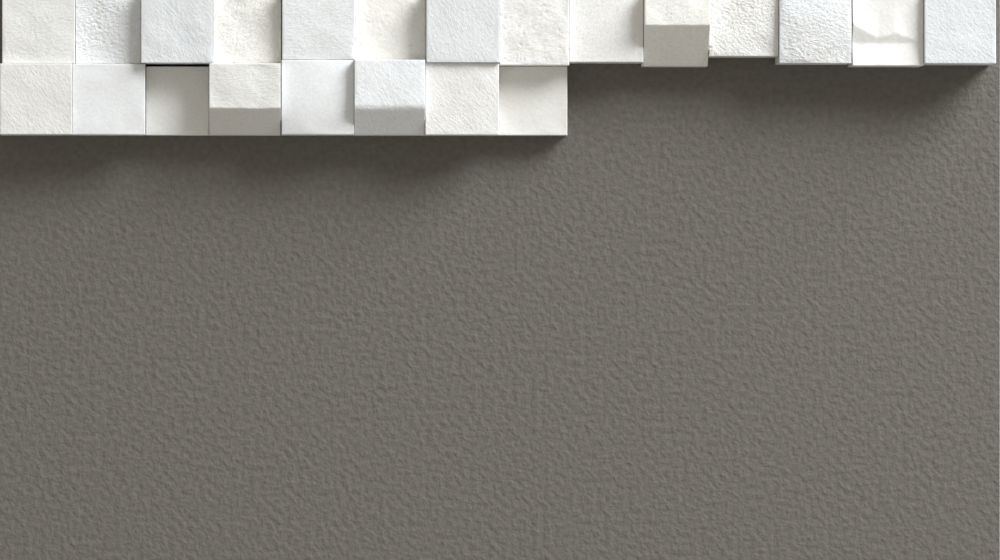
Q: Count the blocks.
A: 22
